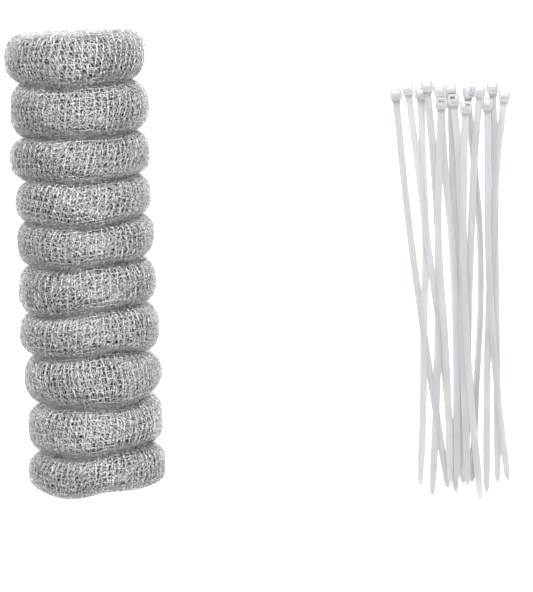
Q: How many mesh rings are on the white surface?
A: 10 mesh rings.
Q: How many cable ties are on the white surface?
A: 14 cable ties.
